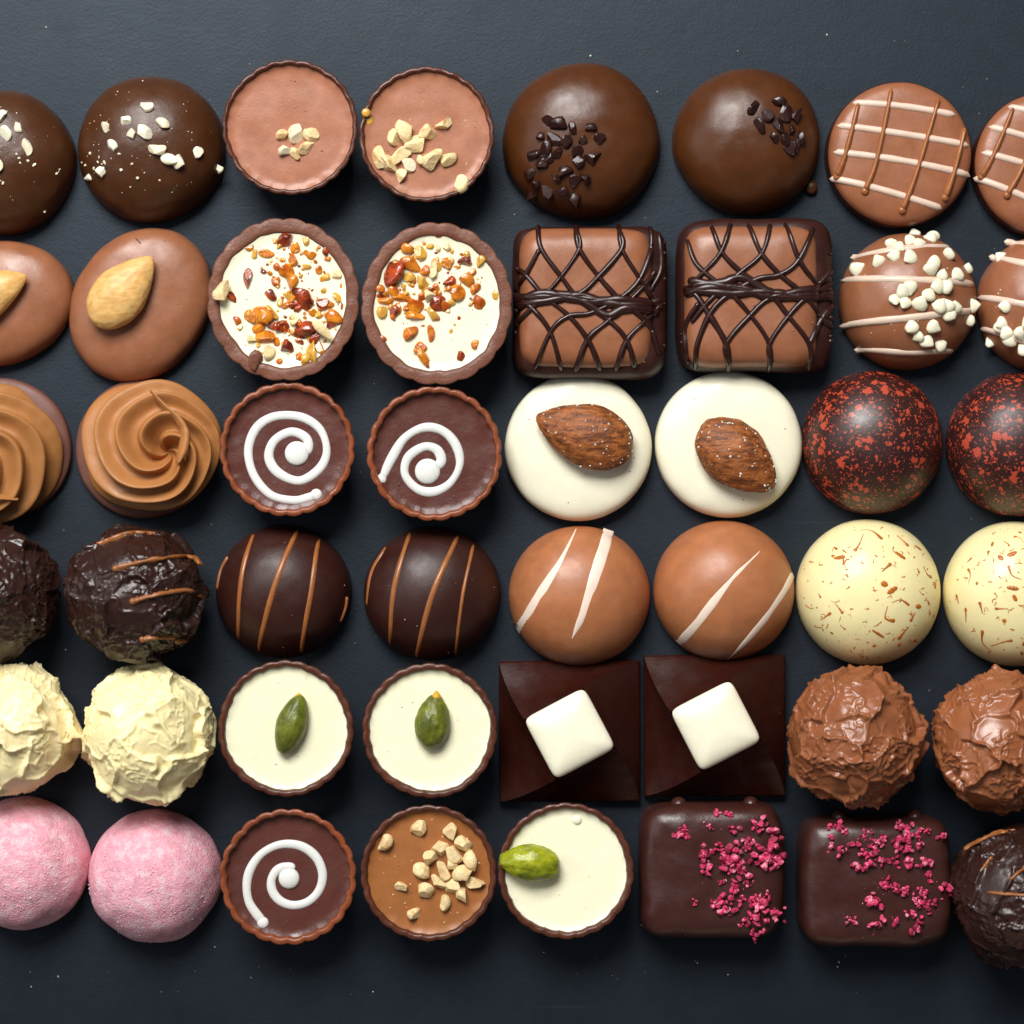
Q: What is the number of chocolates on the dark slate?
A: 48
